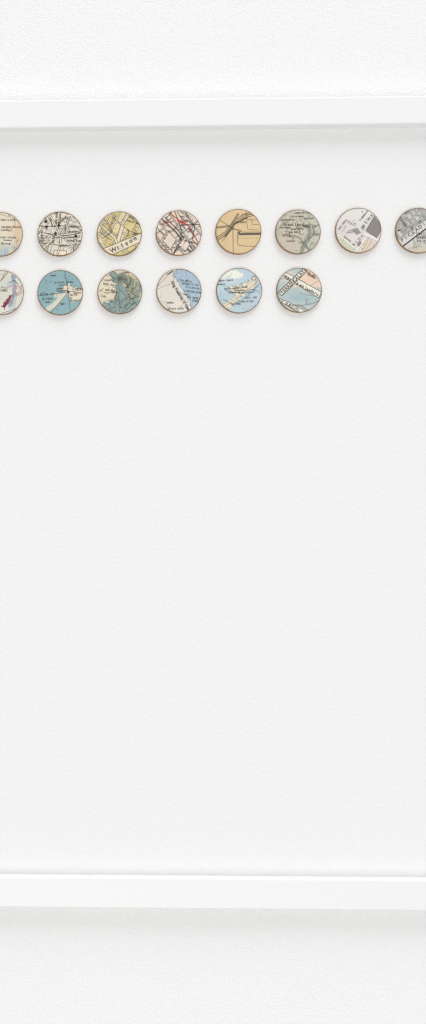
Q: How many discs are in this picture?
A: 14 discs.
